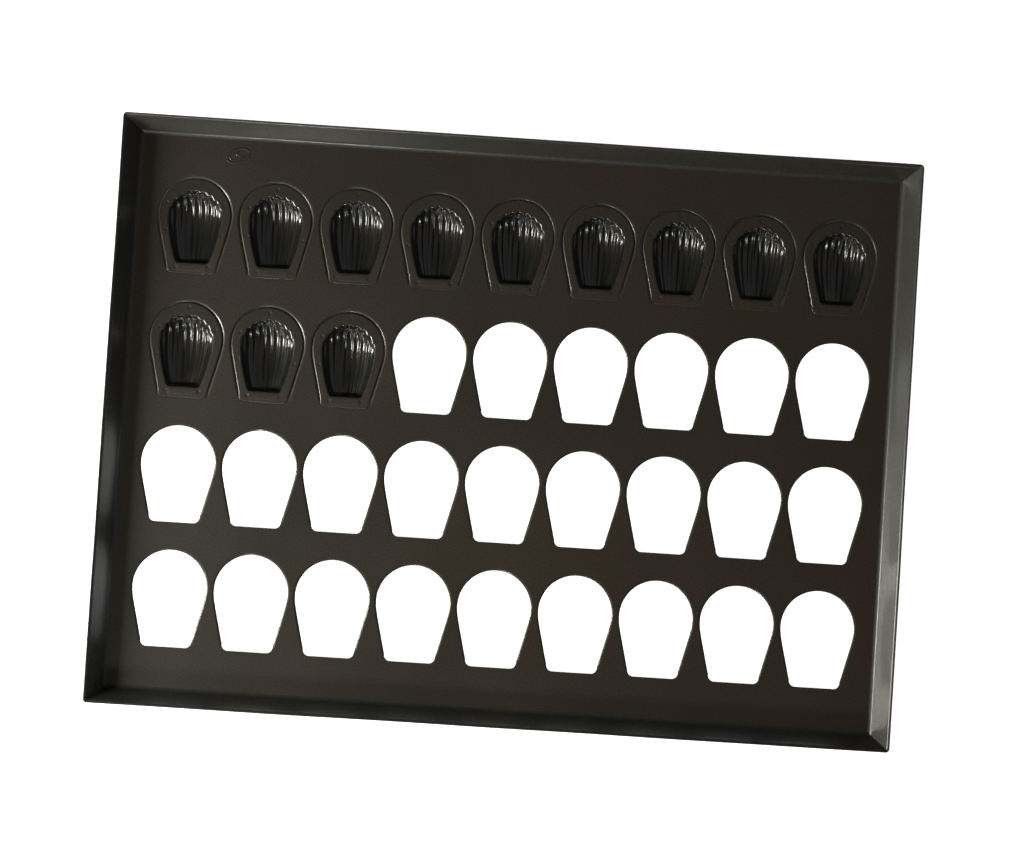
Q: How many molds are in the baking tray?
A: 12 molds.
